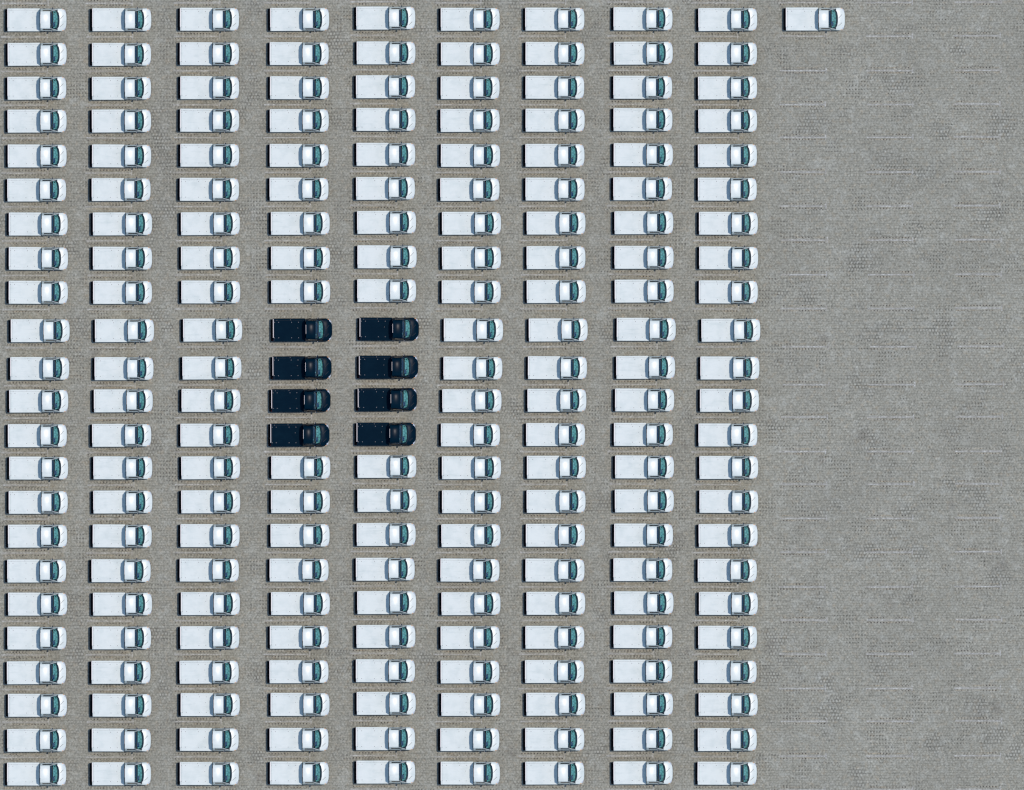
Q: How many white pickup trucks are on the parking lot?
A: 200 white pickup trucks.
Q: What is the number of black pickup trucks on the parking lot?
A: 8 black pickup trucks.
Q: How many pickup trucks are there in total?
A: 208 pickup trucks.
